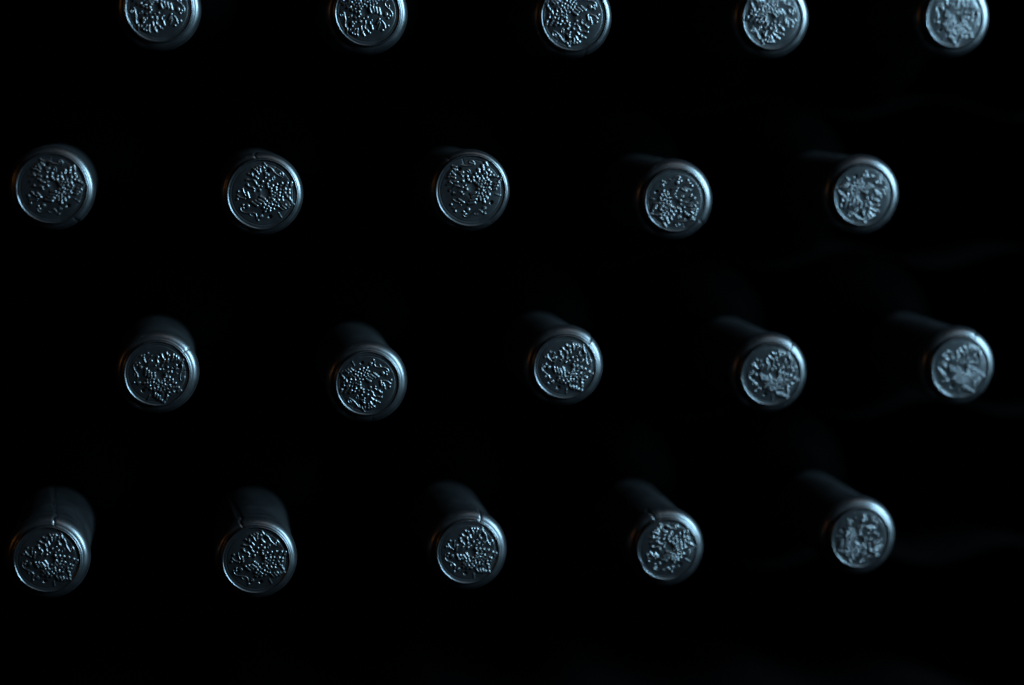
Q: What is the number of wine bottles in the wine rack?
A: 20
